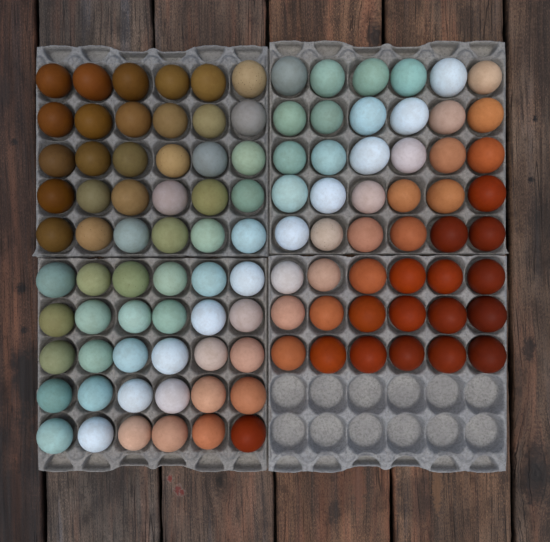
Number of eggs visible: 108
